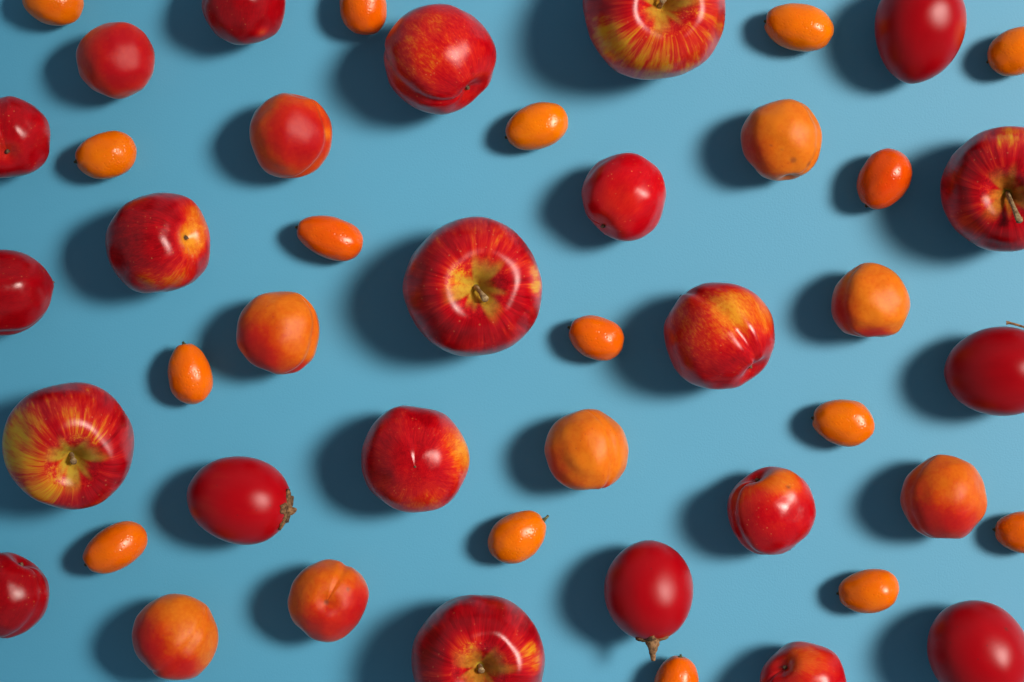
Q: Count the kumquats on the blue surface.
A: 16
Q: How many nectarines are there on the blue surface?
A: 11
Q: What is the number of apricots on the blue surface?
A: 9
